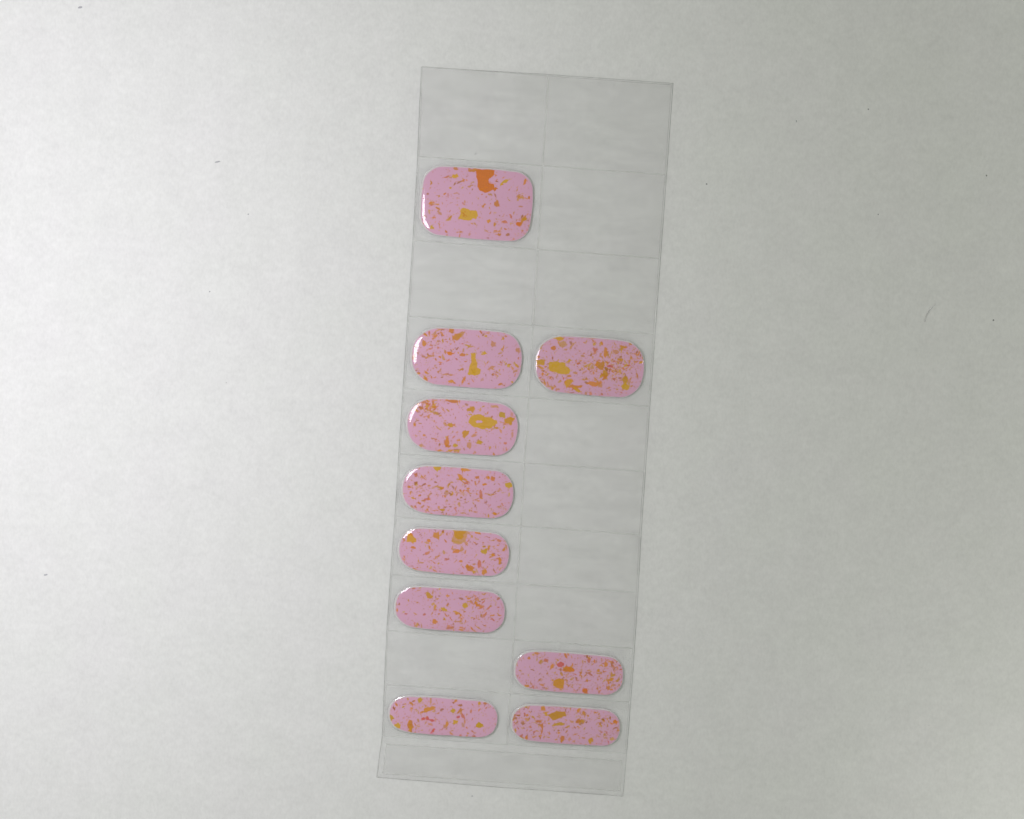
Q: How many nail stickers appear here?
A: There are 10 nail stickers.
